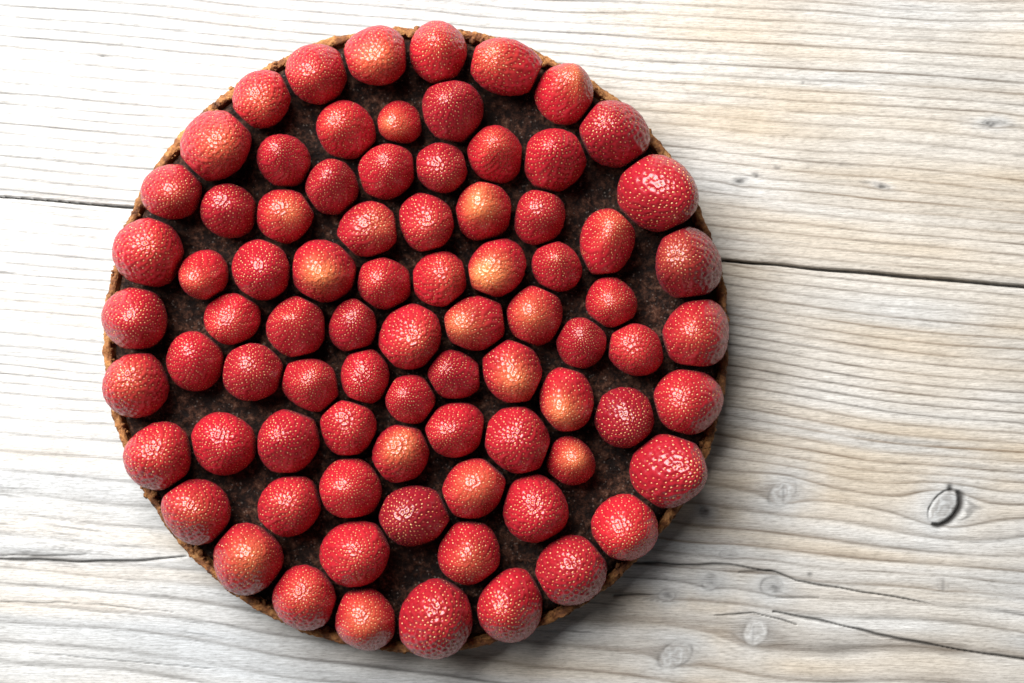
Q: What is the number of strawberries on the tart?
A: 81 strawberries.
